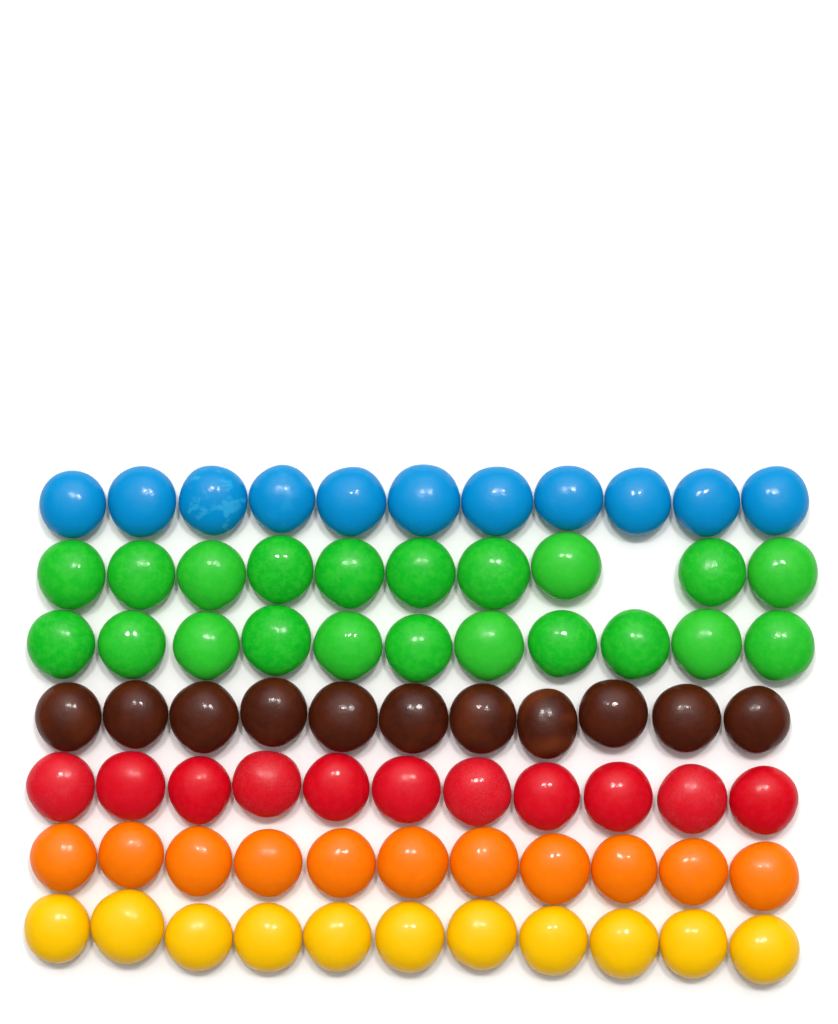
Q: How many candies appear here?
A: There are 76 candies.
